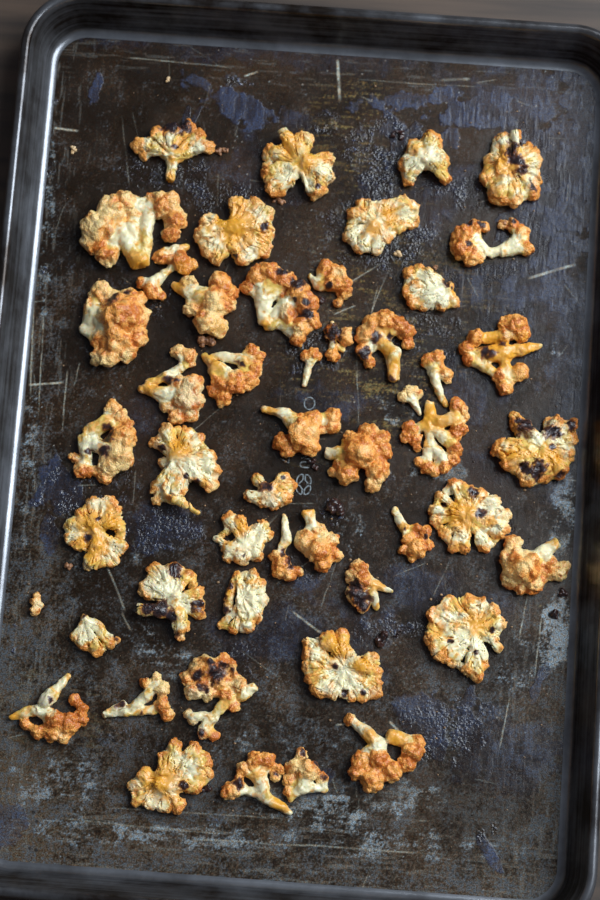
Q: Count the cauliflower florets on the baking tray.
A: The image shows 50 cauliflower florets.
